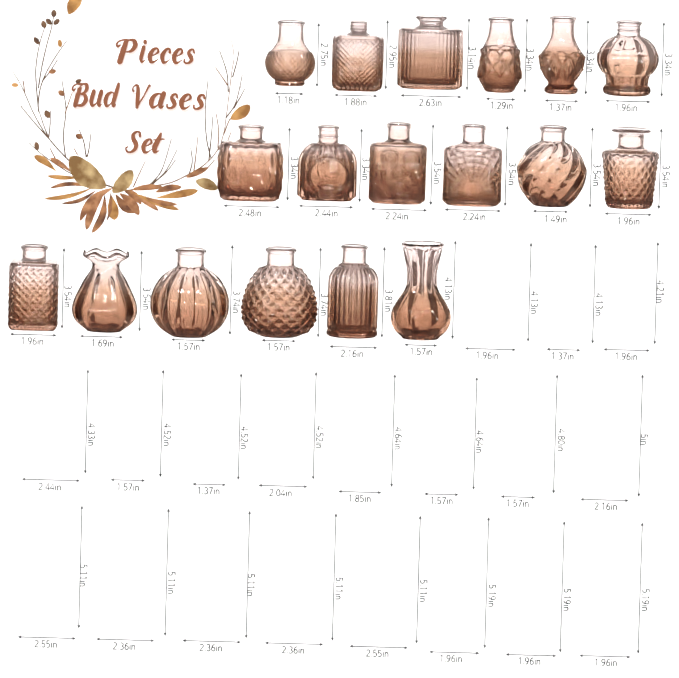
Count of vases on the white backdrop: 18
